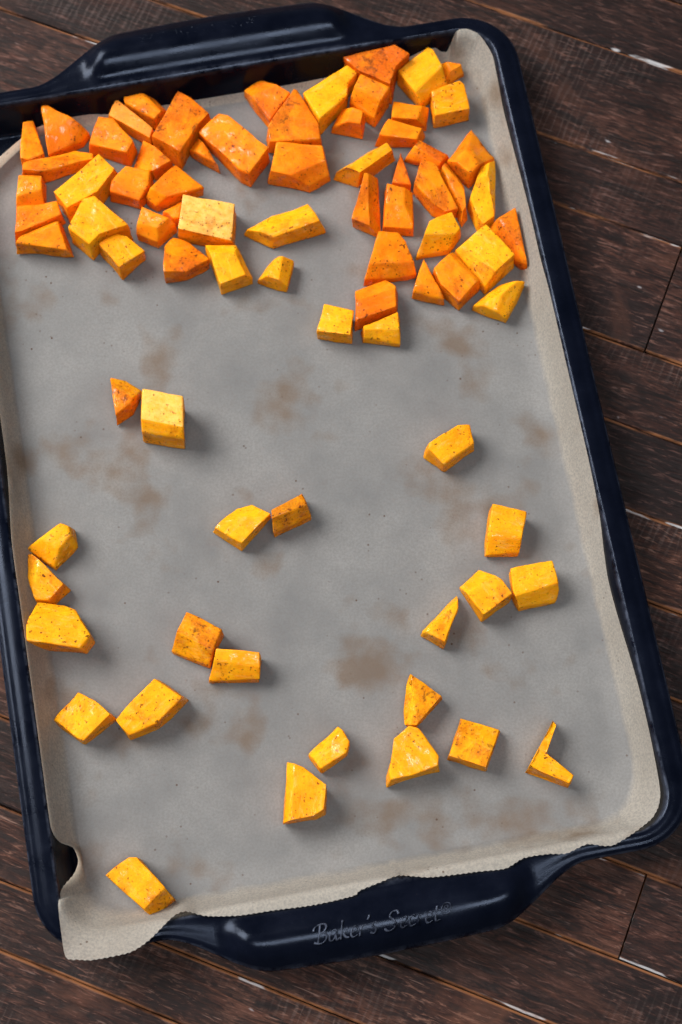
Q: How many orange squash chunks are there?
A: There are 39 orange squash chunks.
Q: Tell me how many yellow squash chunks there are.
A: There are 40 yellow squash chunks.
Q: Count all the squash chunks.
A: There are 79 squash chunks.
